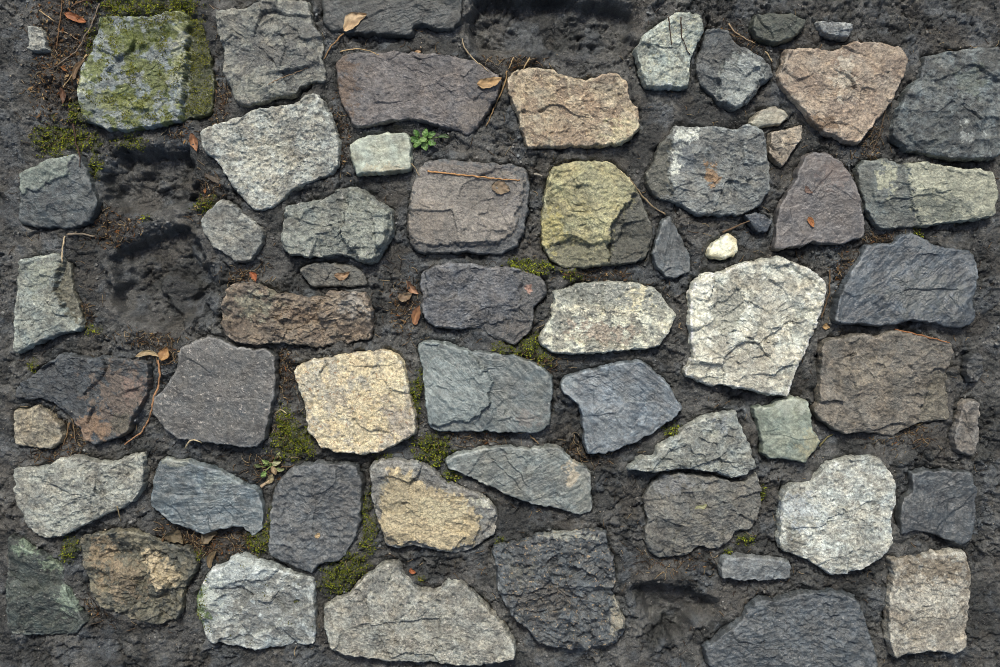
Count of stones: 61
